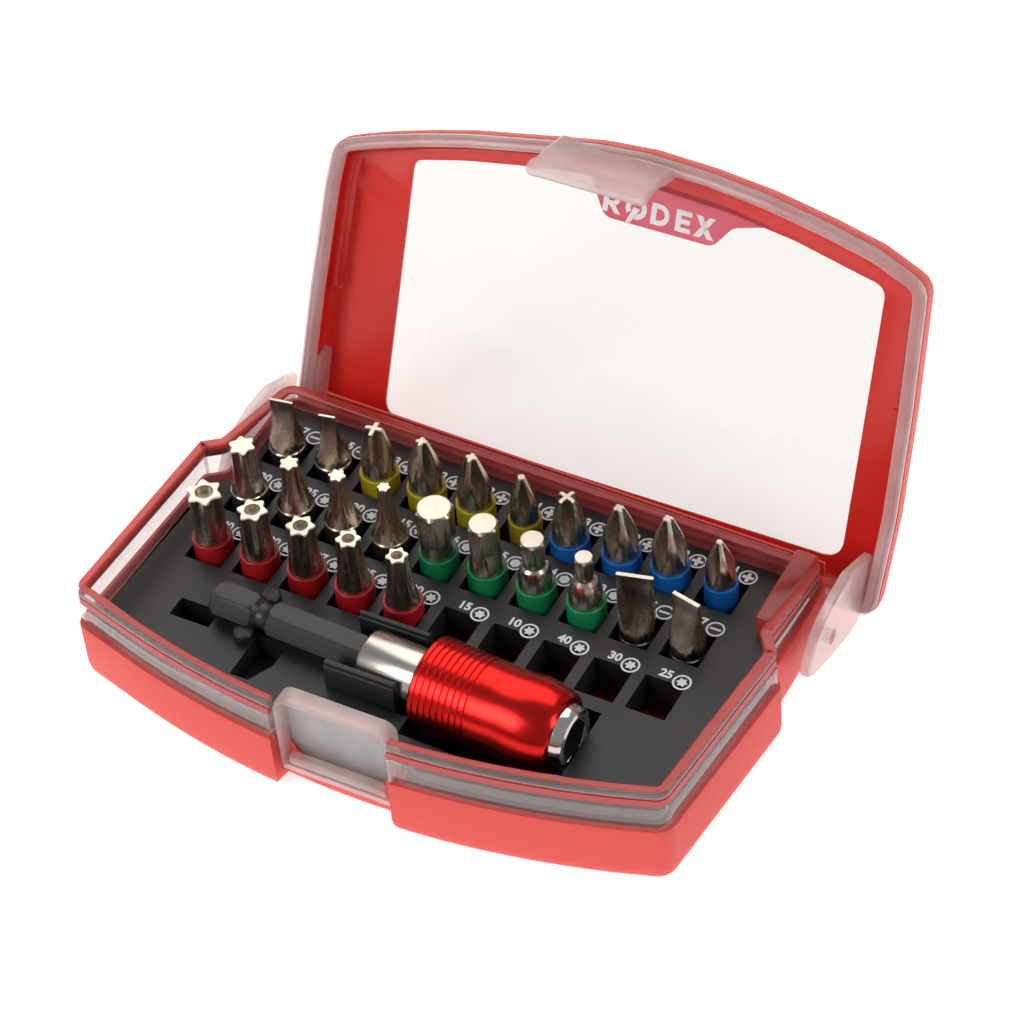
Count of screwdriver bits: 25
